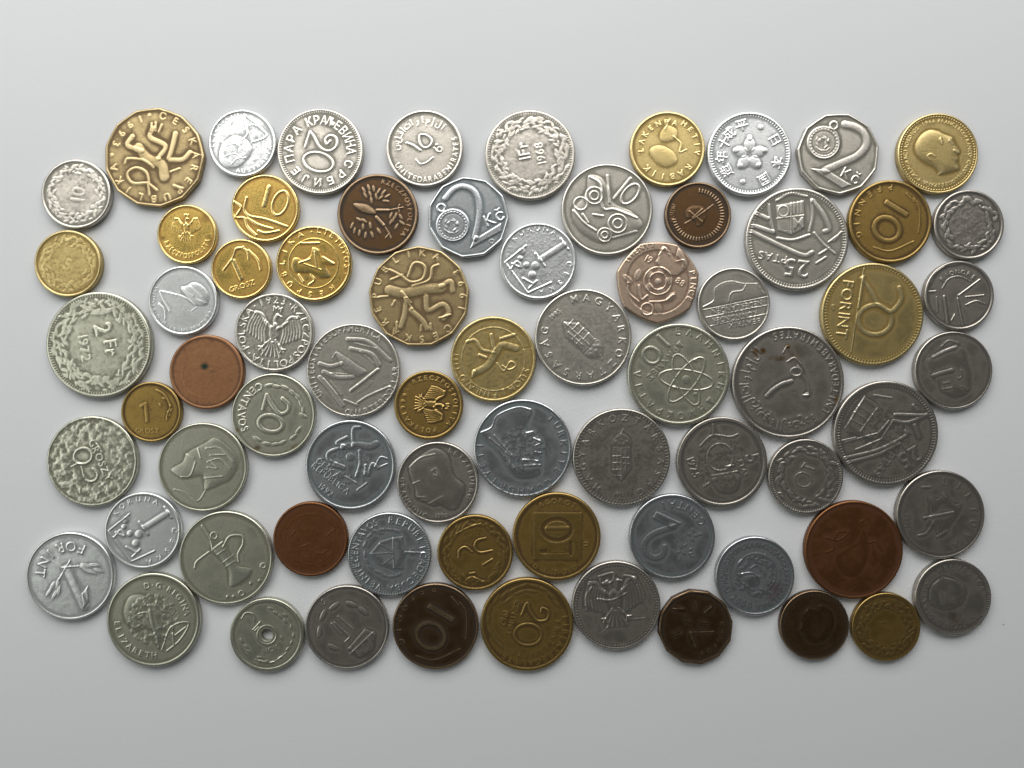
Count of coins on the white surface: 71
